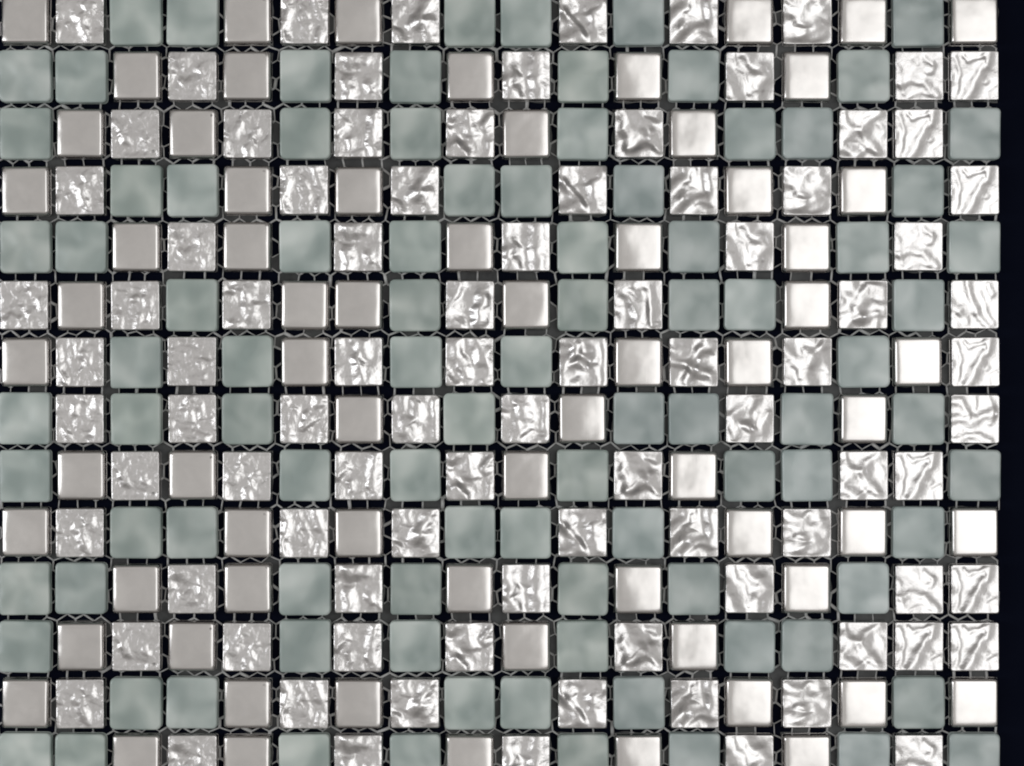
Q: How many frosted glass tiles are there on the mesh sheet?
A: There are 93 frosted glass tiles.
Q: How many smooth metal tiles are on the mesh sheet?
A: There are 68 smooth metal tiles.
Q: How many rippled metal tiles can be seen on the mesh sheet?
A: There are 91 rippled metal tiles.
